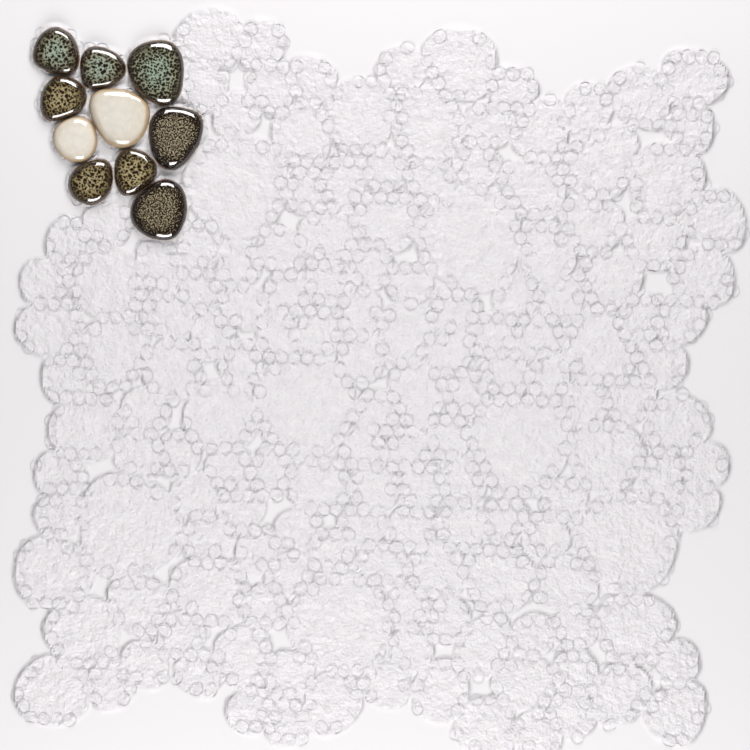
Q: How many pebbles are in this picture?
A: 10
